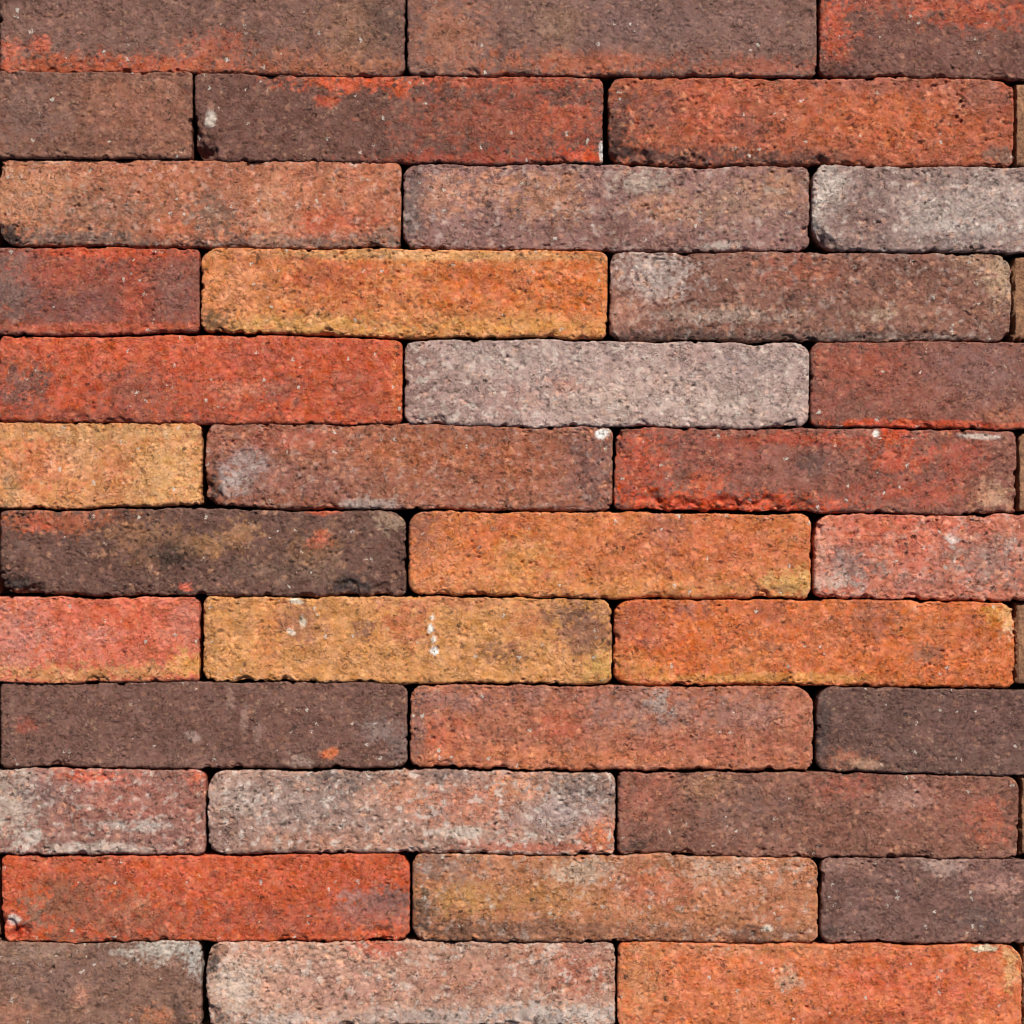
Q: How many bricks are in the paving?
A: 36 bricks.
